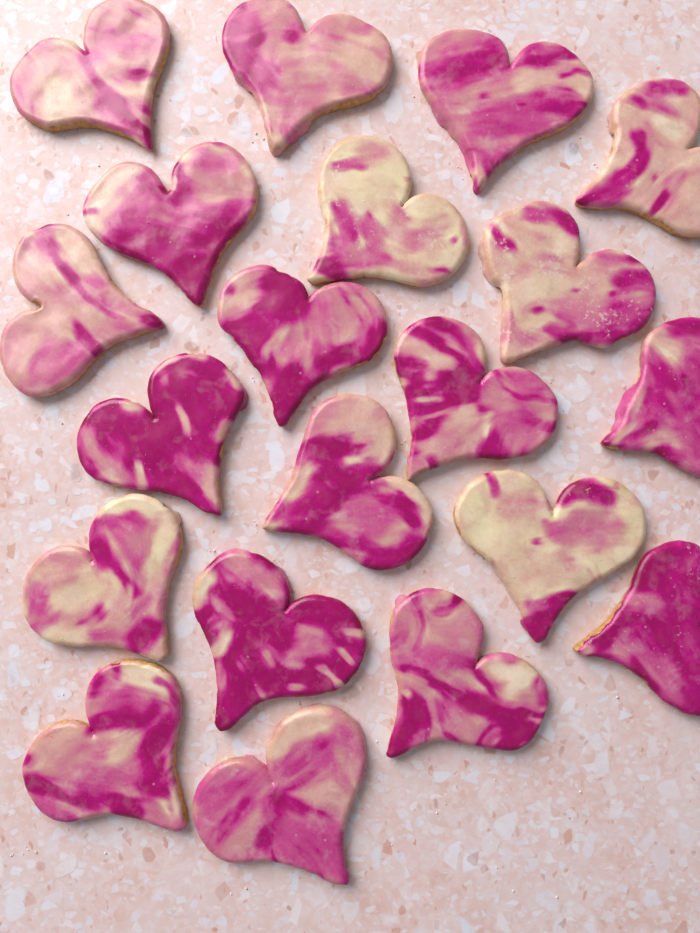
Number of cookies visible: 20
